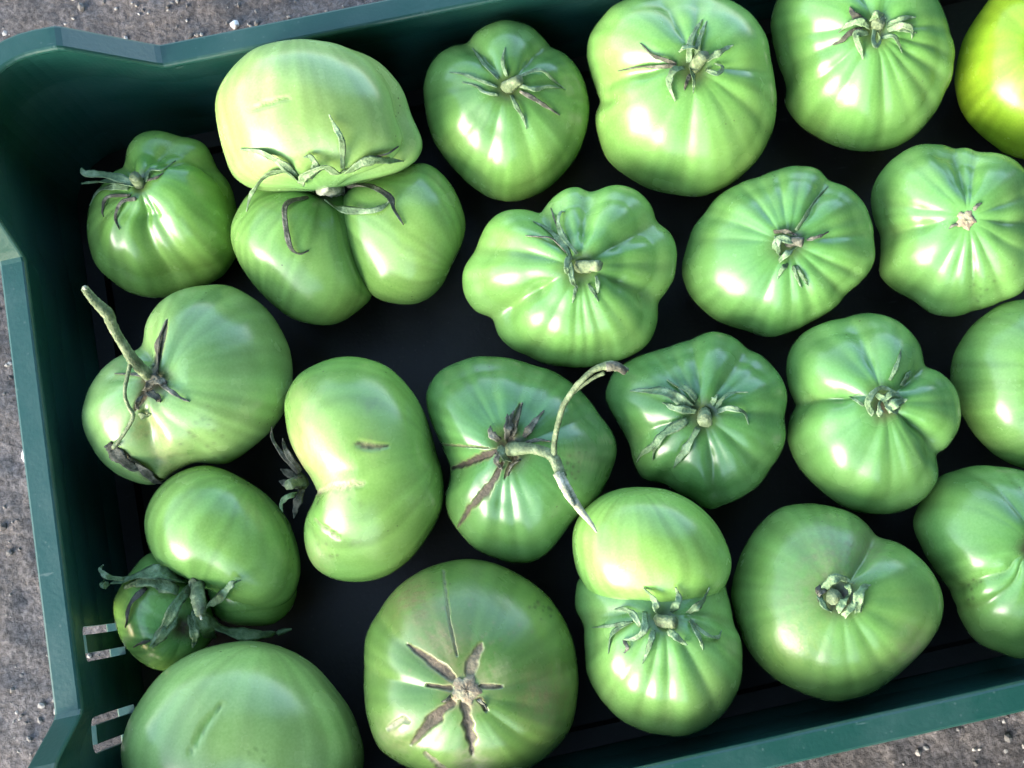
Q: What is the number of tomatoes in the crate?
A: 21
